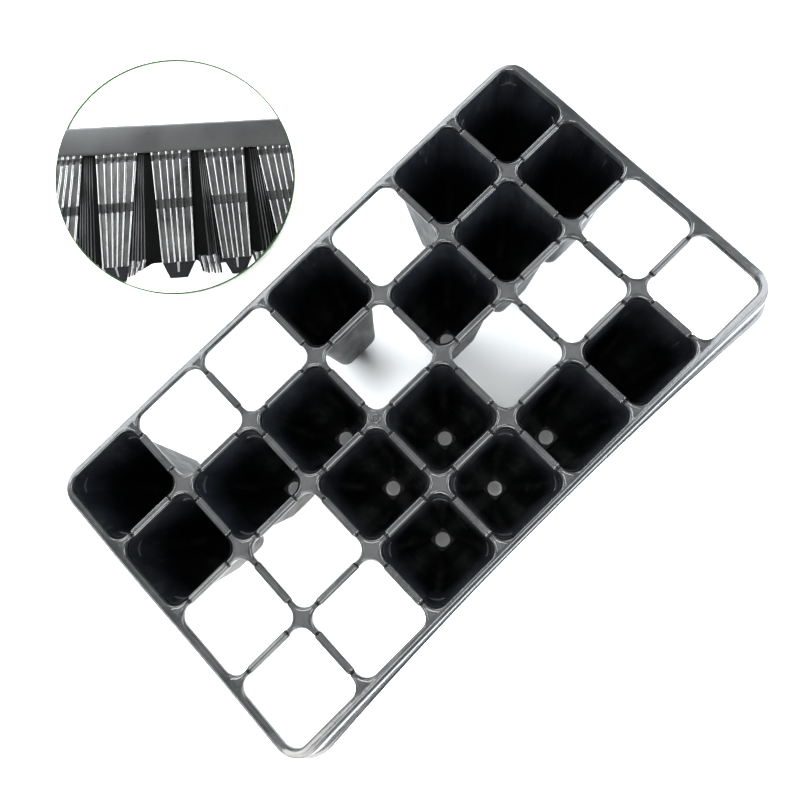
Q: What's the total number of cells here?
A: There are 16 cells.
